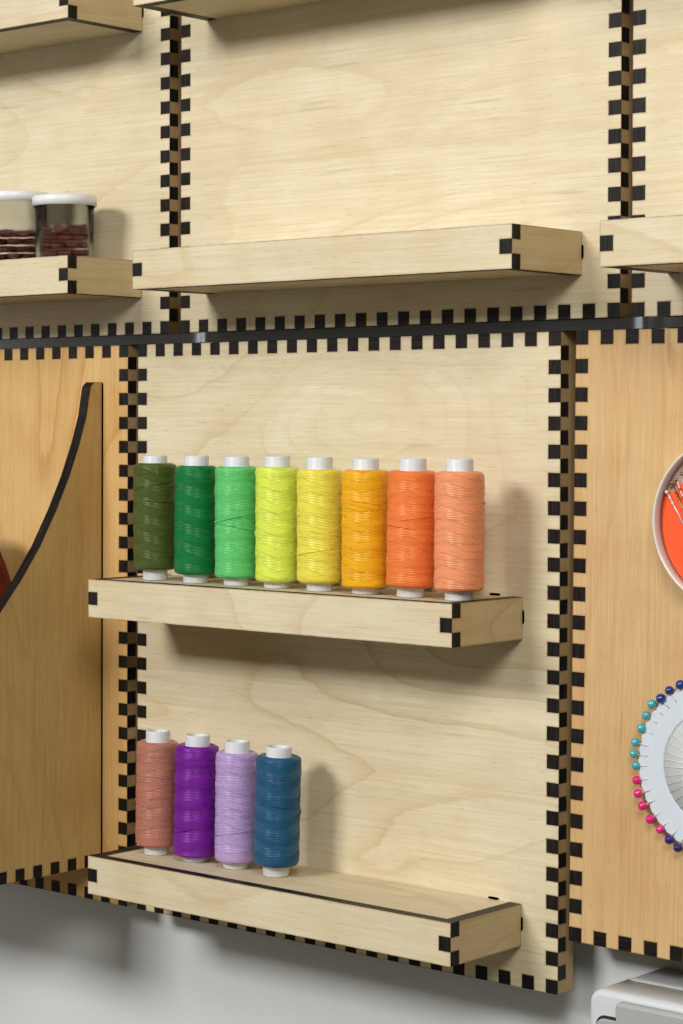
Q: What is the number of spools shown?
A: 12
